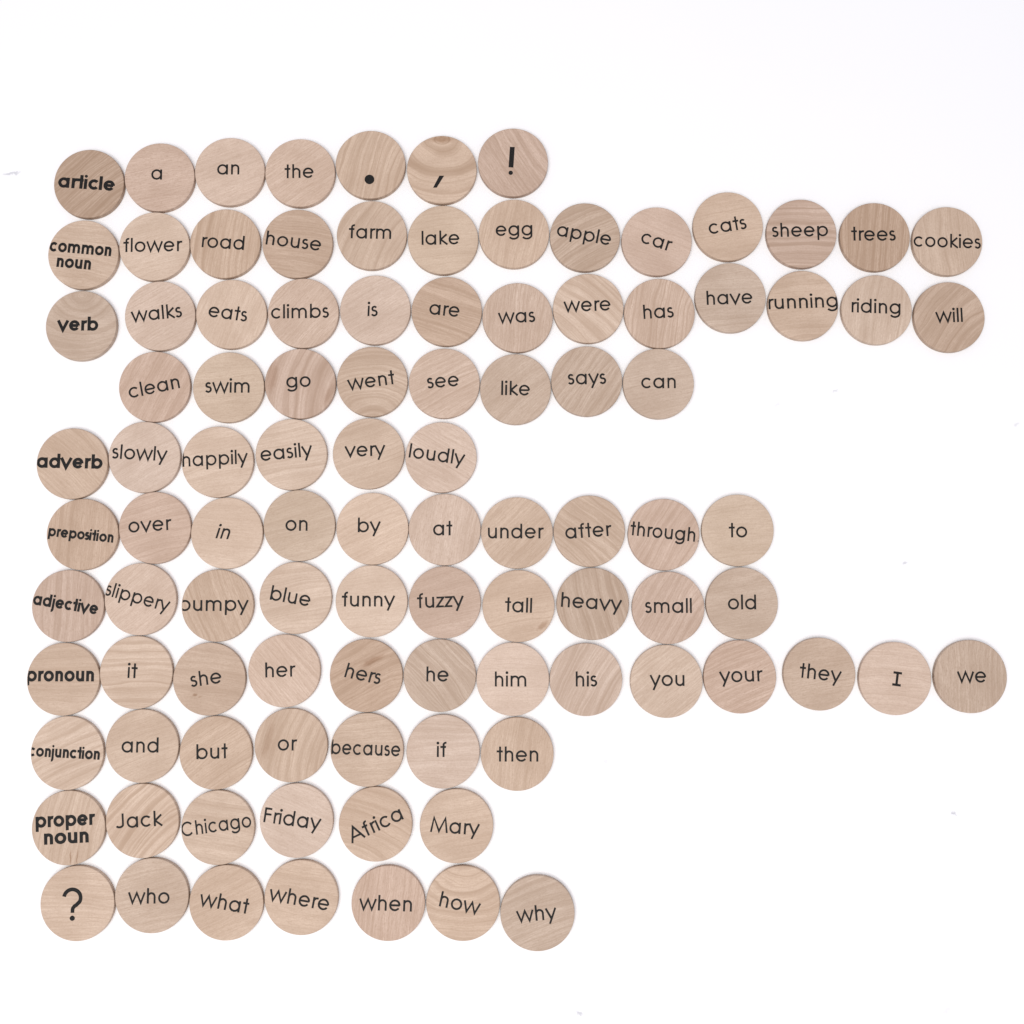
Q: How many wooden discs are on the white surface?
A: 100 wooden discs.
